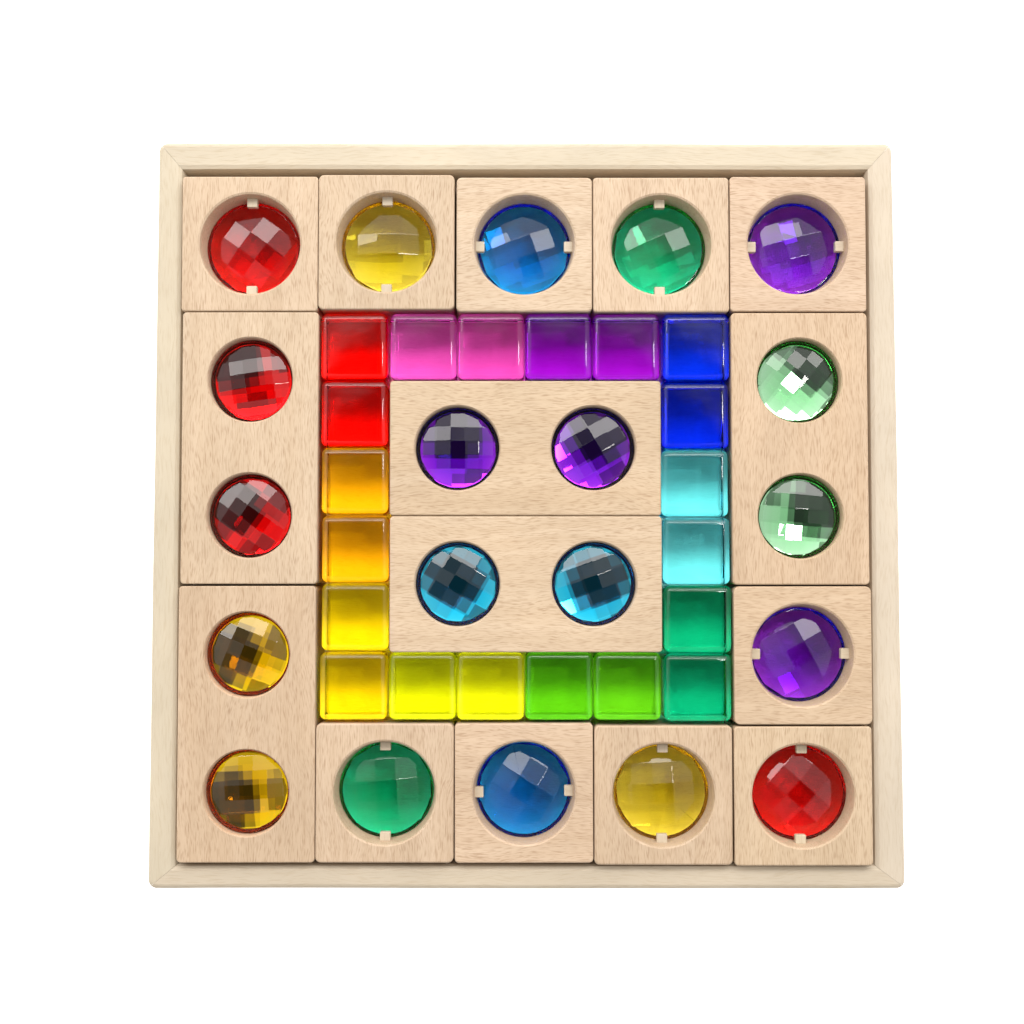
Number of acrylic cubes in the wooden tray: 20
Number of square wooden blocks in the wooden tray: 10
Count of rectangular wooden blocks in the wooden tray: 5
